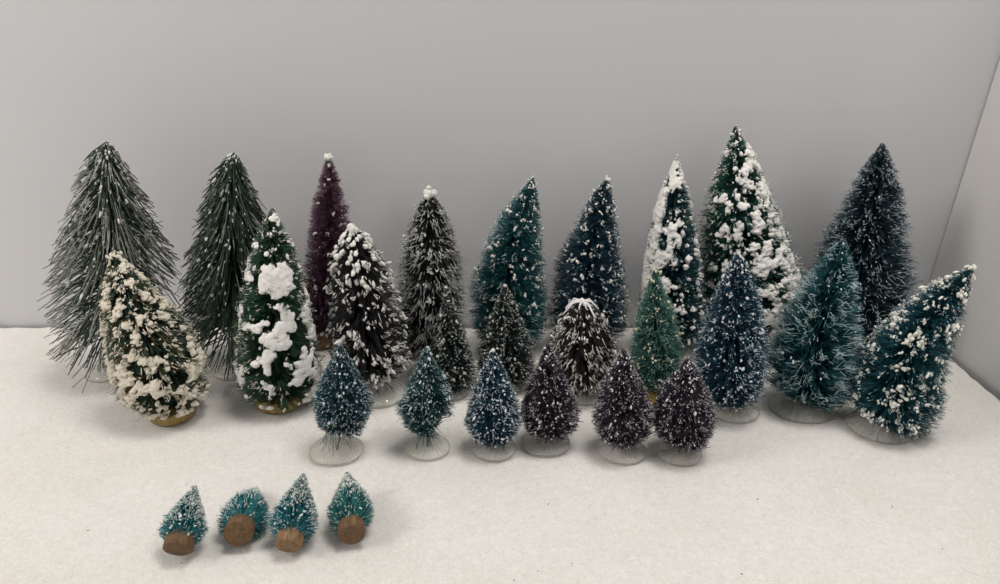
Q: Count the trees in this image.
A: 29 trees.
